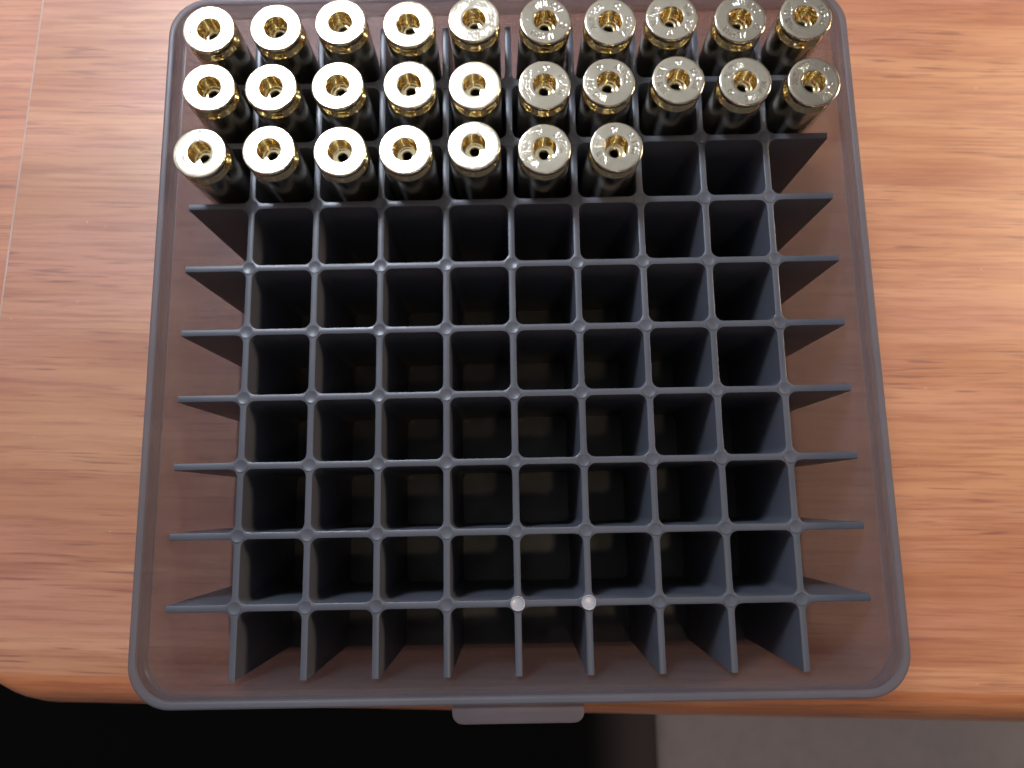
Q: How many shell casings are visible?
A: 27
